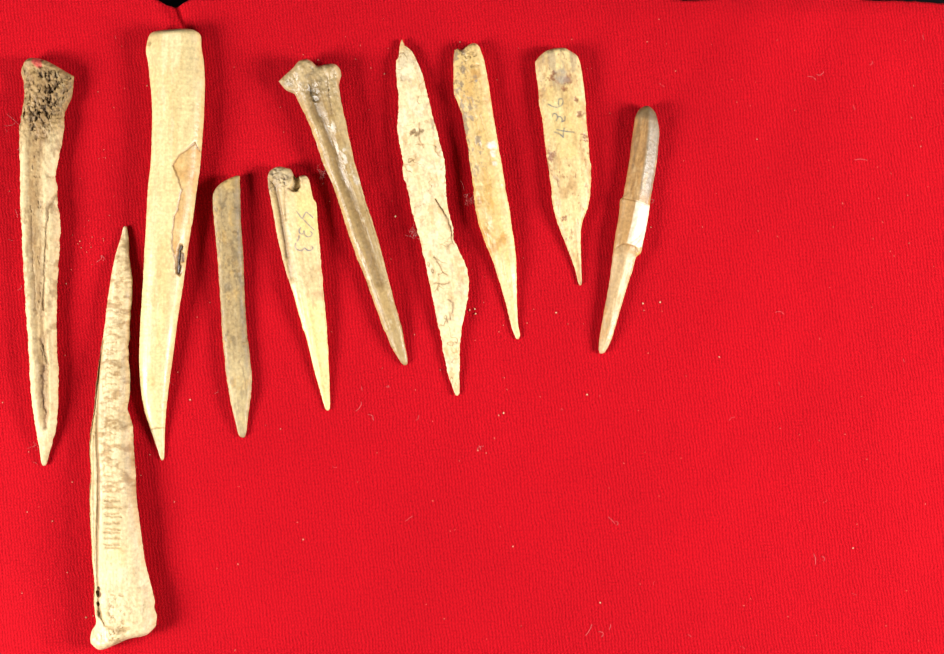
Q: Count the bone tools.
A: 10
